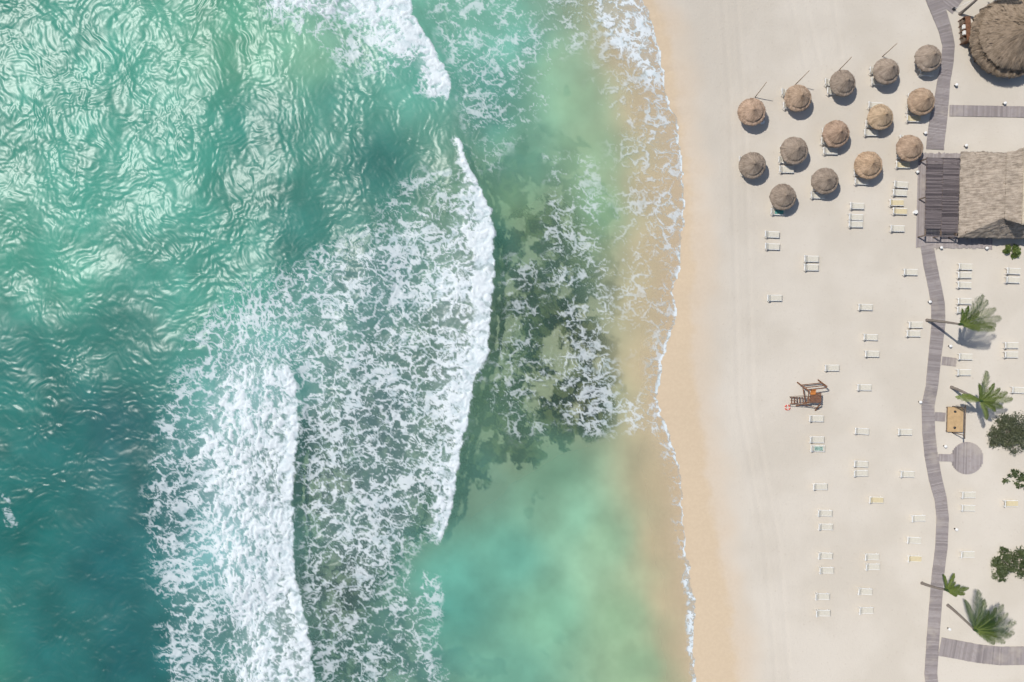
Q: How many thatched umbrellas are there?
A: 14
